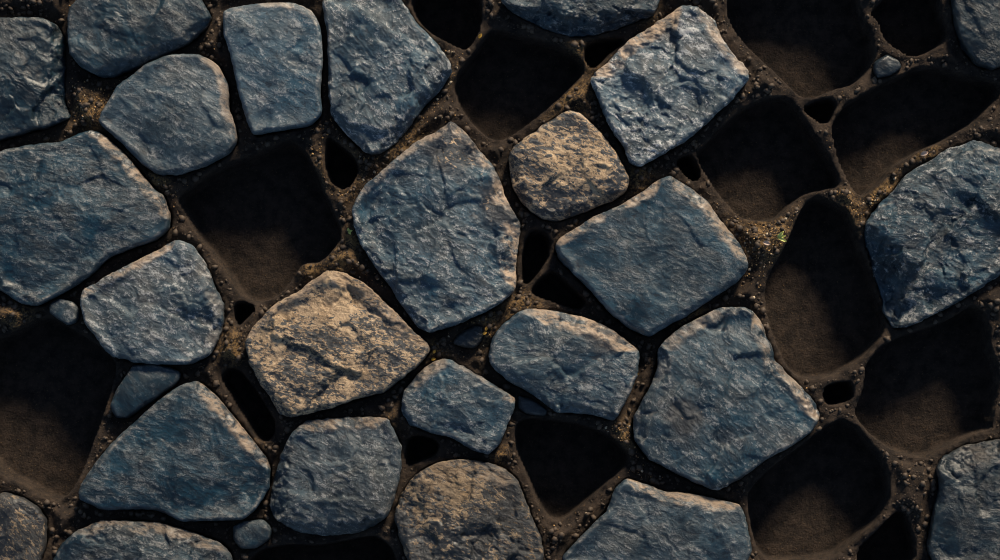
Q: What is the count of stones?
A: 31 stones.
